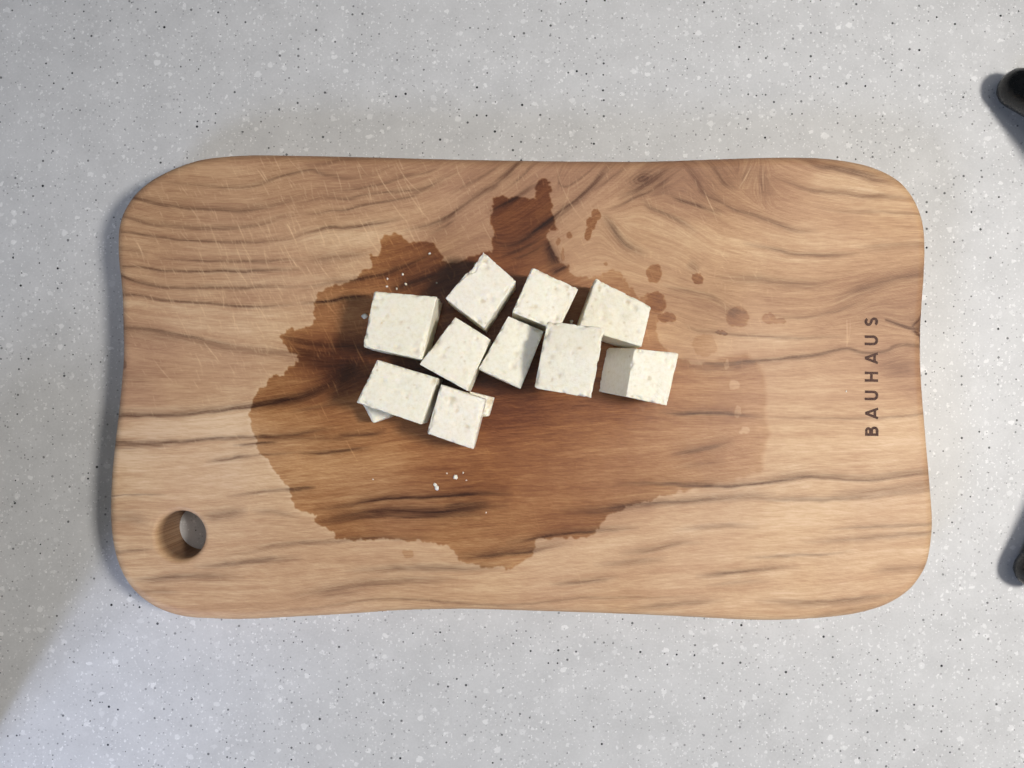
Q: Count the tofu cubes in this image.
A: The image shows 10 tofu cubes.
